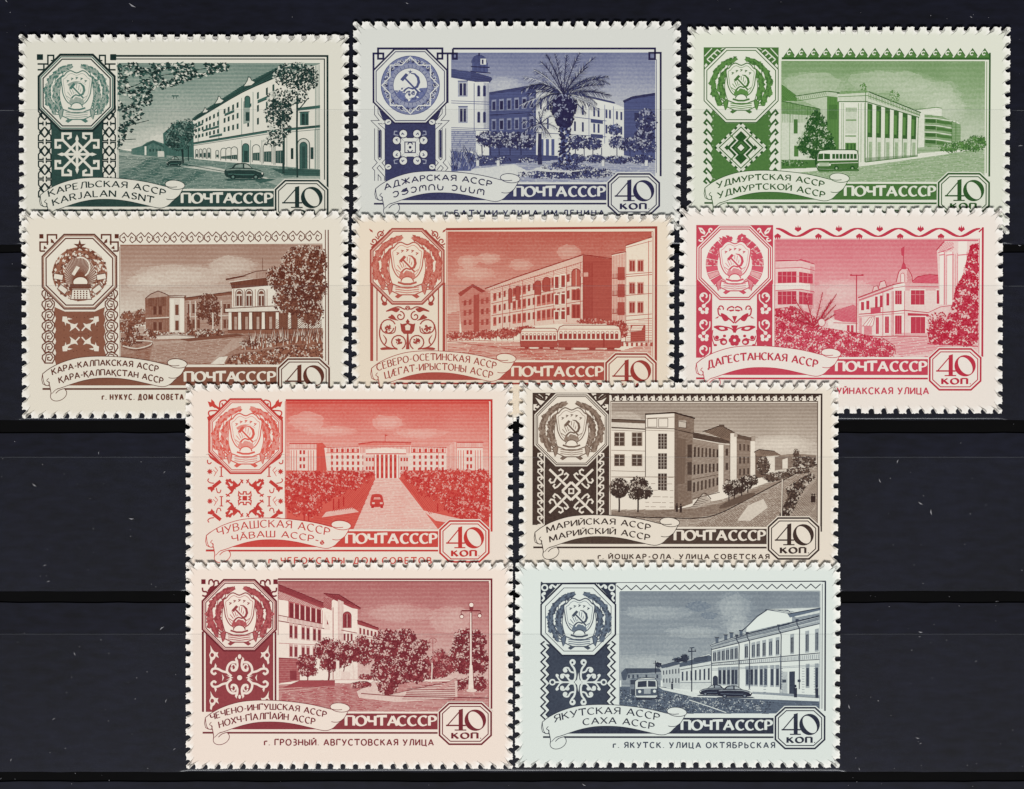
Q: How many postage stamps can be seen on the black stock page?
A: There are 10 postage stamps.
